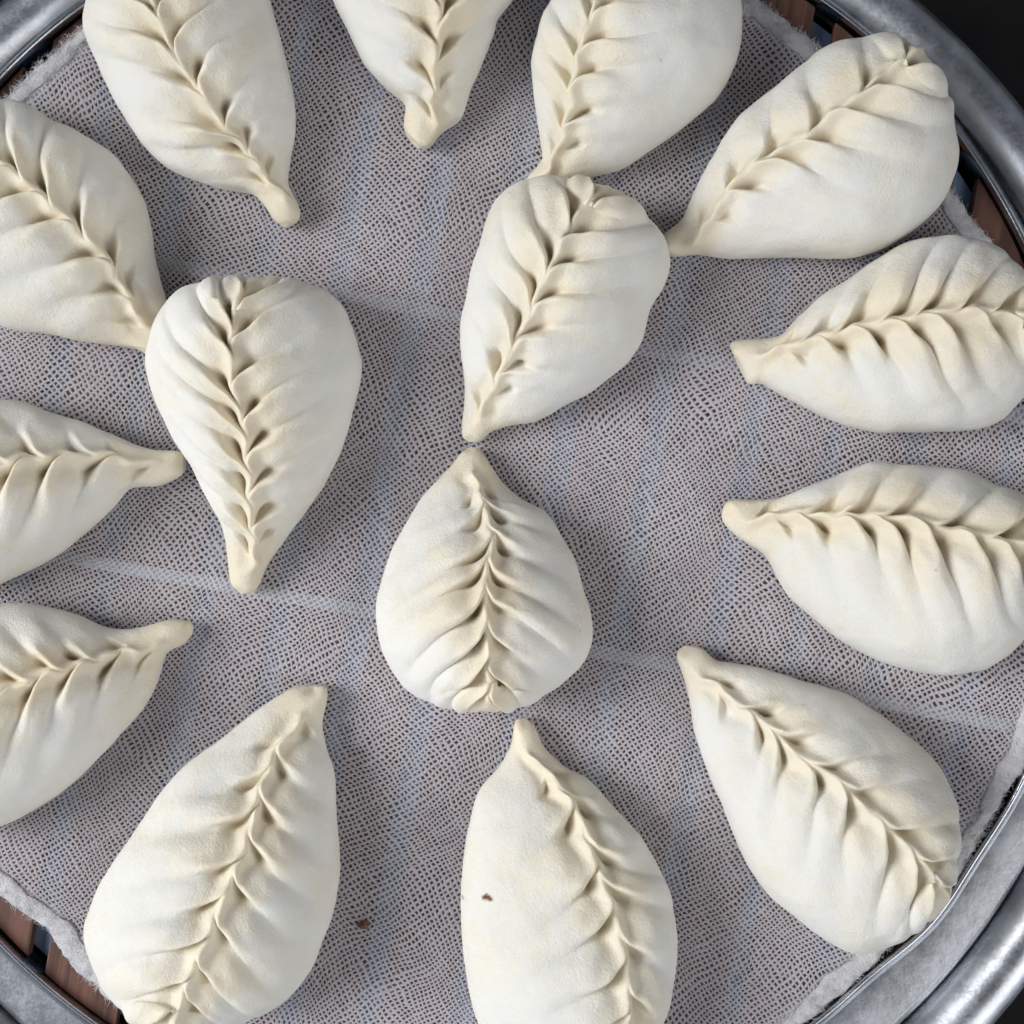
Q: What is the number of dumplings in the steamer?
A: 15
